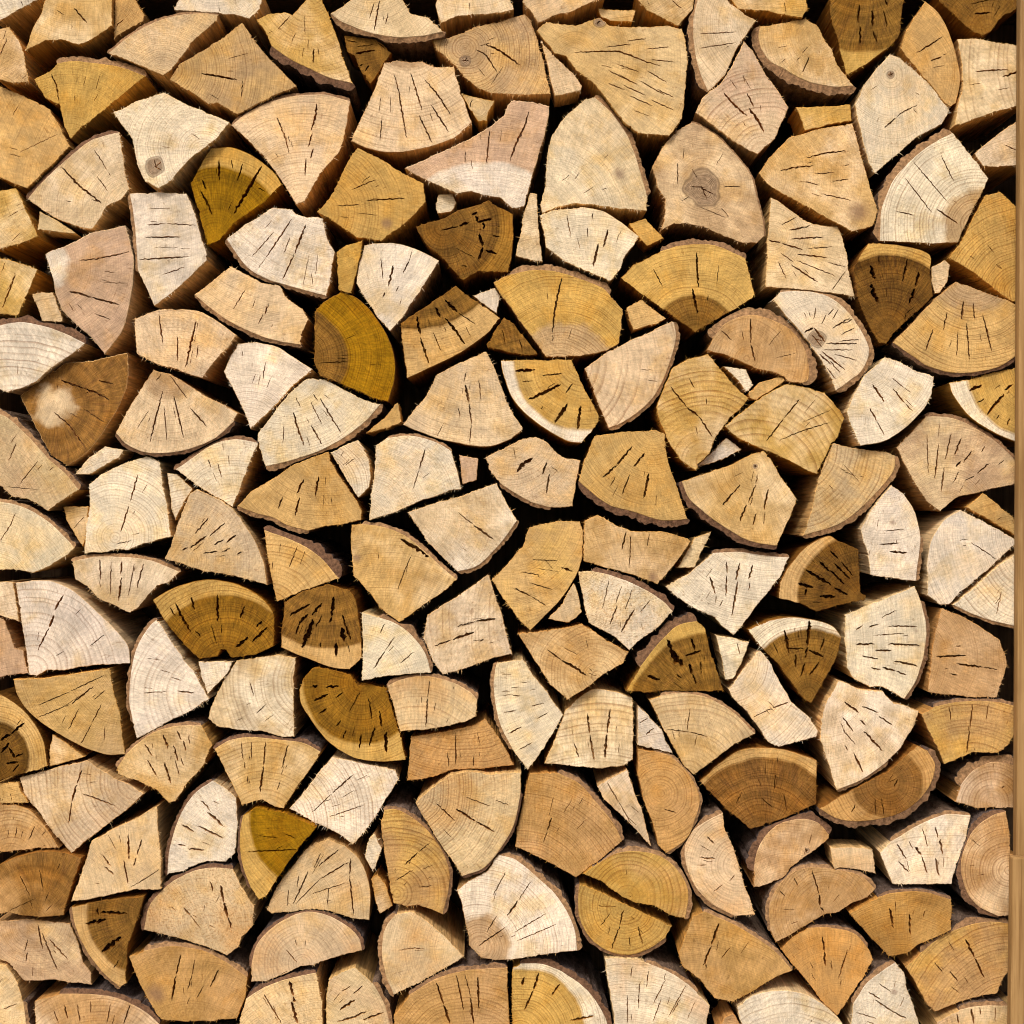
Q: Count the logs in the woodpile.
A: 200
